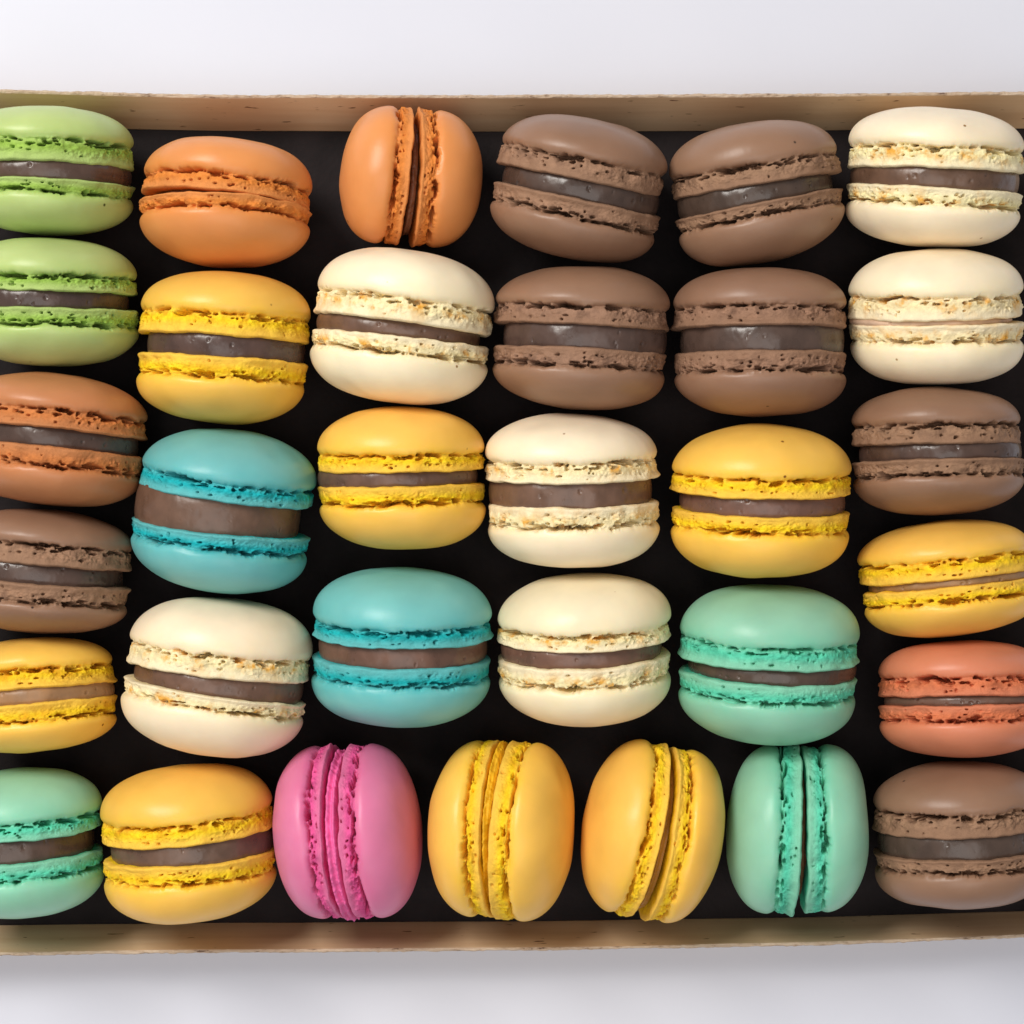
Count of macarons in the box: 33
